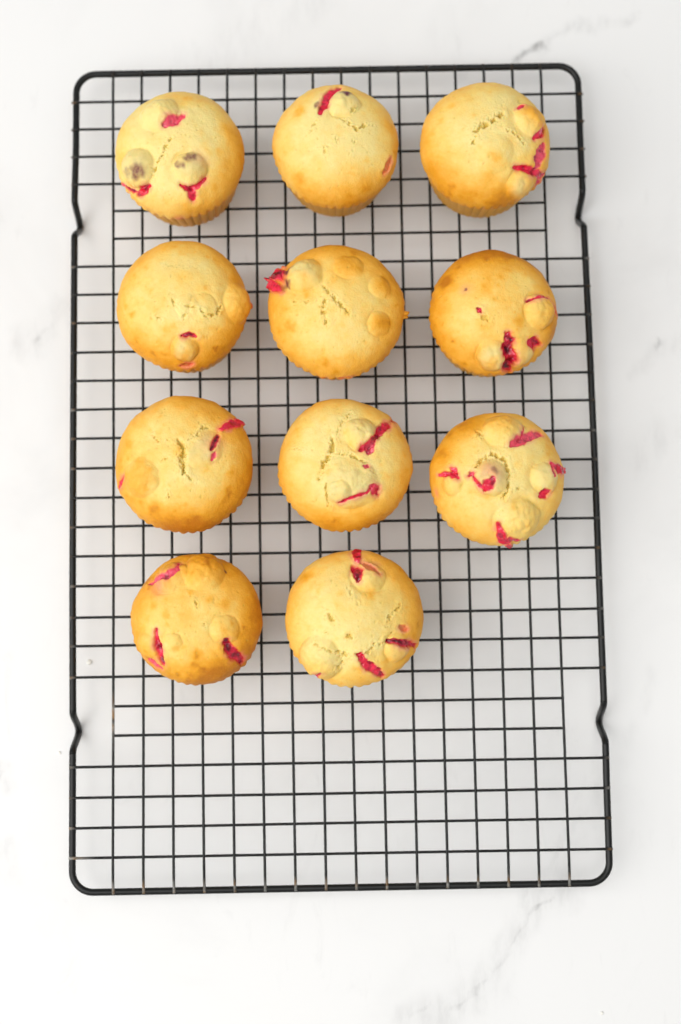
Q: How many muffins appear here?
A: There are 11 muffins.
